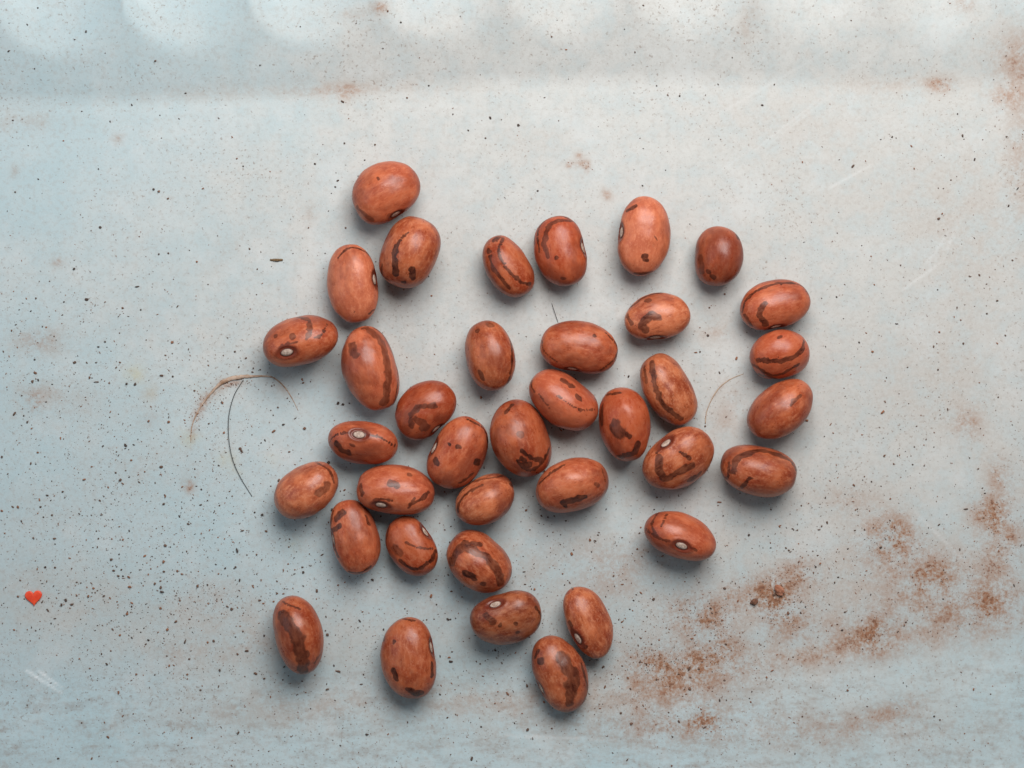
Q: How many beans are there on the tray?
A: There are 37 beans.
